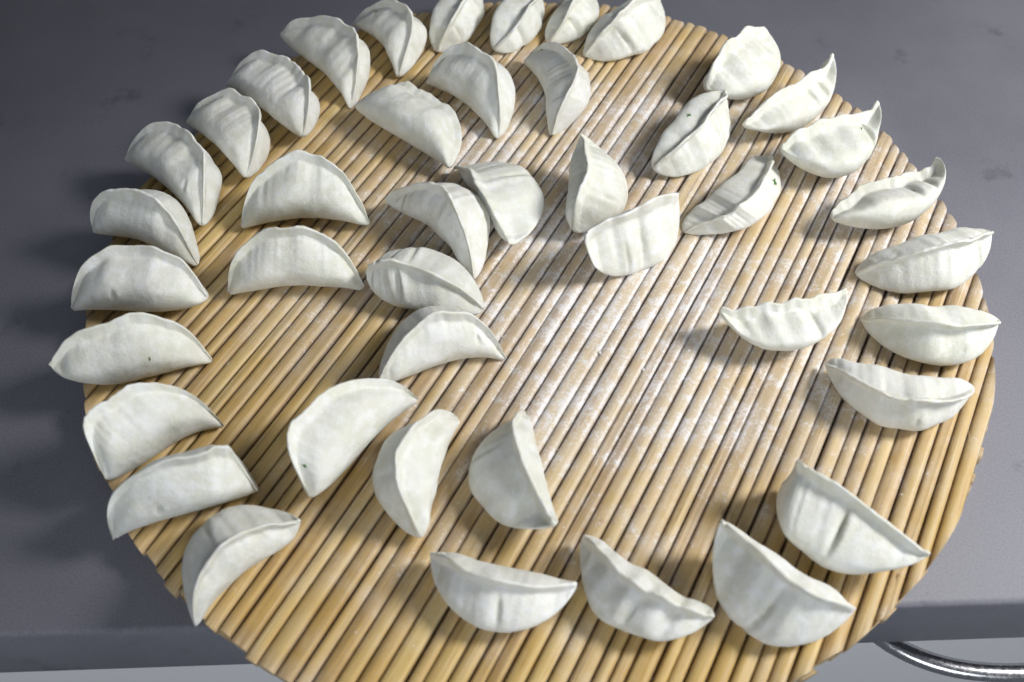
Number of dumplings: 43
